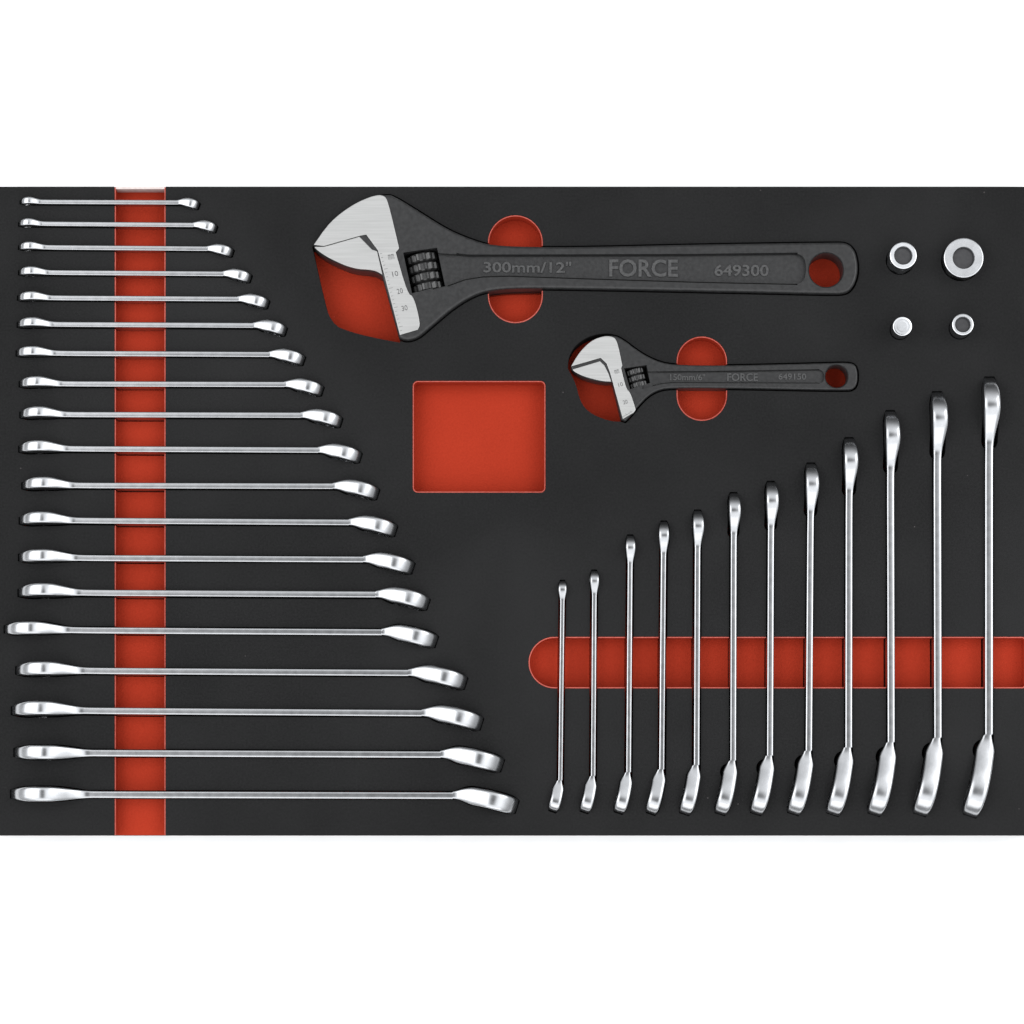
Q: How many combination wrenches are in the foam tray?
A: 31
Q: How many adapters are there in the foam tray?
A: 4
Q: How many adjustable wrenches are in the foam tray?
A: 2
